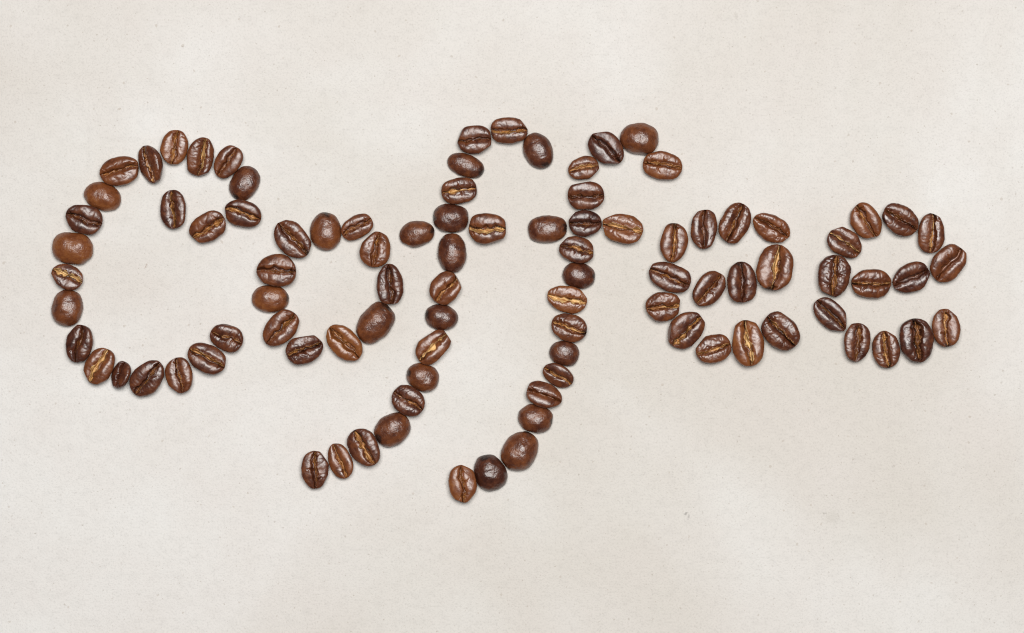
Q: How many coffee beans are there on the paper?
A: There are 95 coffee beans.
